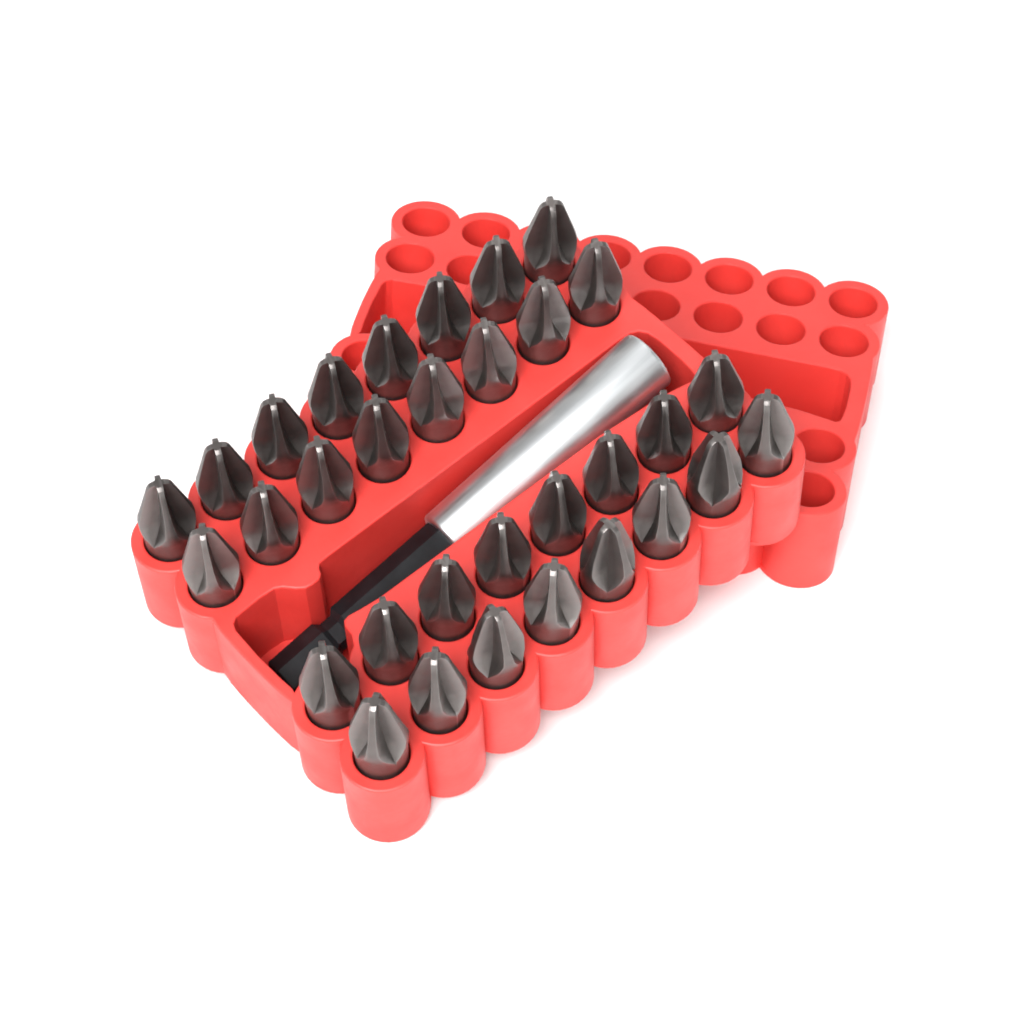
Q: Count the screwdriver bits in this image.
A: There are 32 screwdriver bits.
